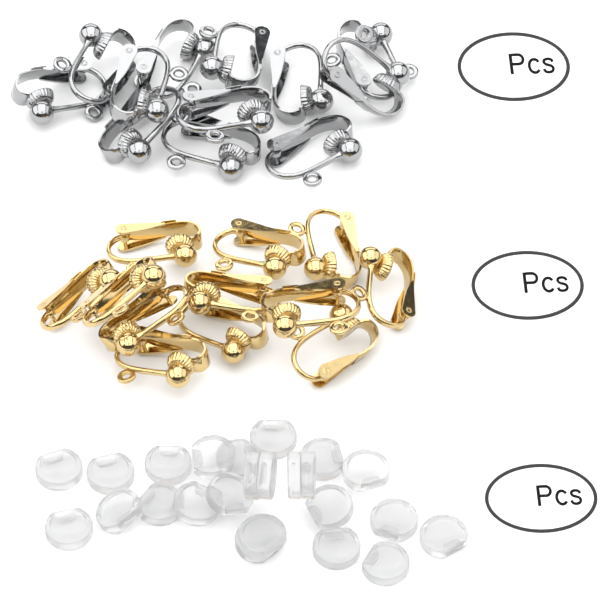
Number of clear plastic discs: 24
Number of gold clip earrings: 12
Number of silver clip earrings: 12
